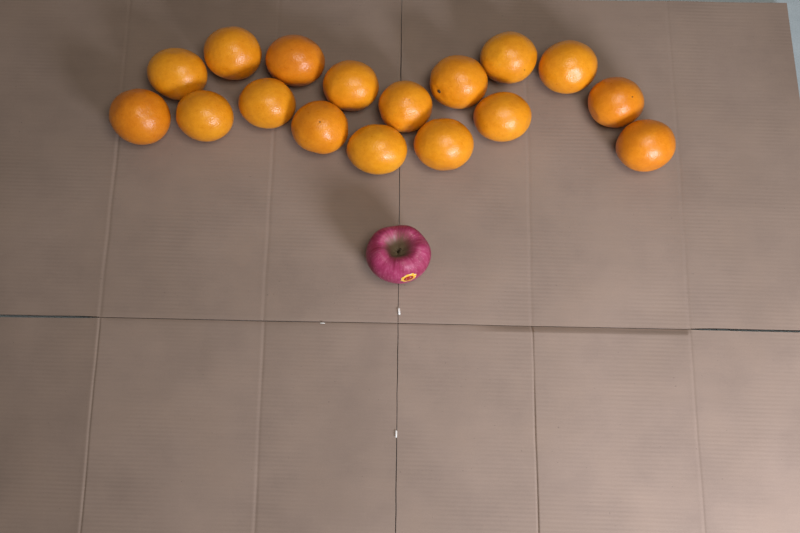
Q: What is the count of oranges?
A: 17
